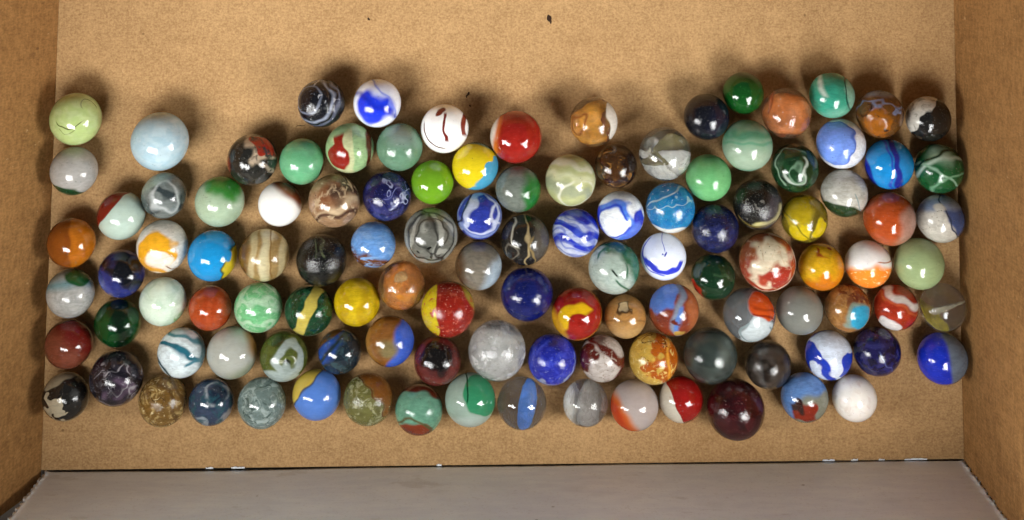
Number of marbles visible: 113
